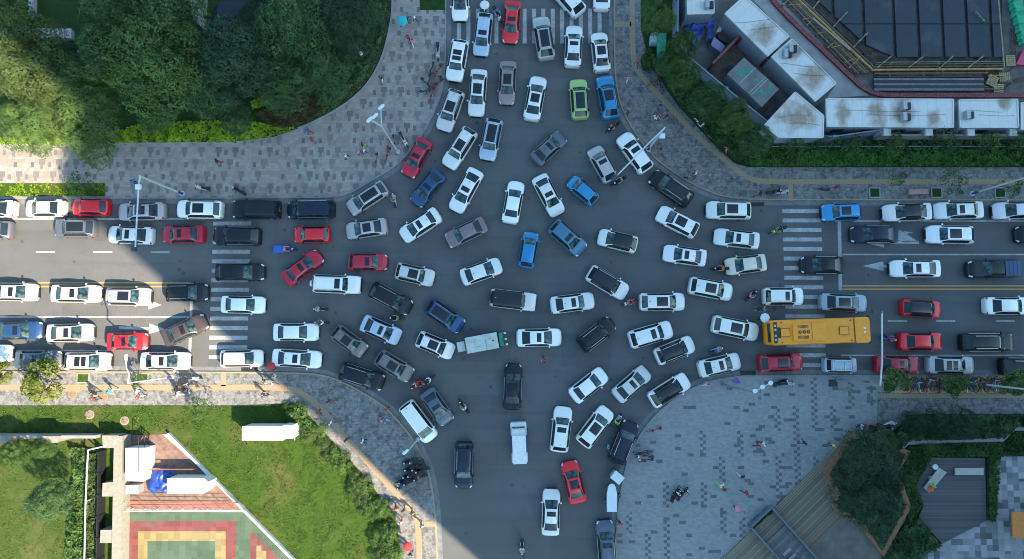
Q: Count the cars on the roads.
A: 126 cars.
